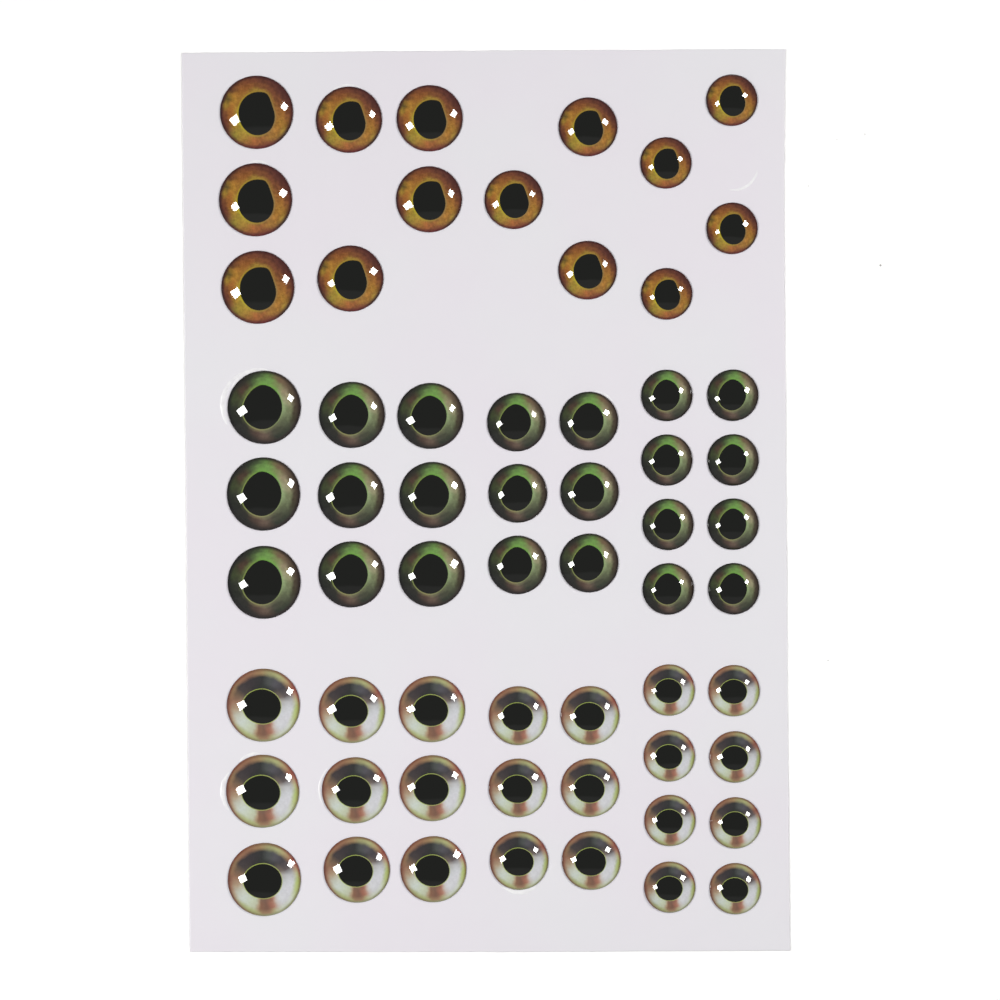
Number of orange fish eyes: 14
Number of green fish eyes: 23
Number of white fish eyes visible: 23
